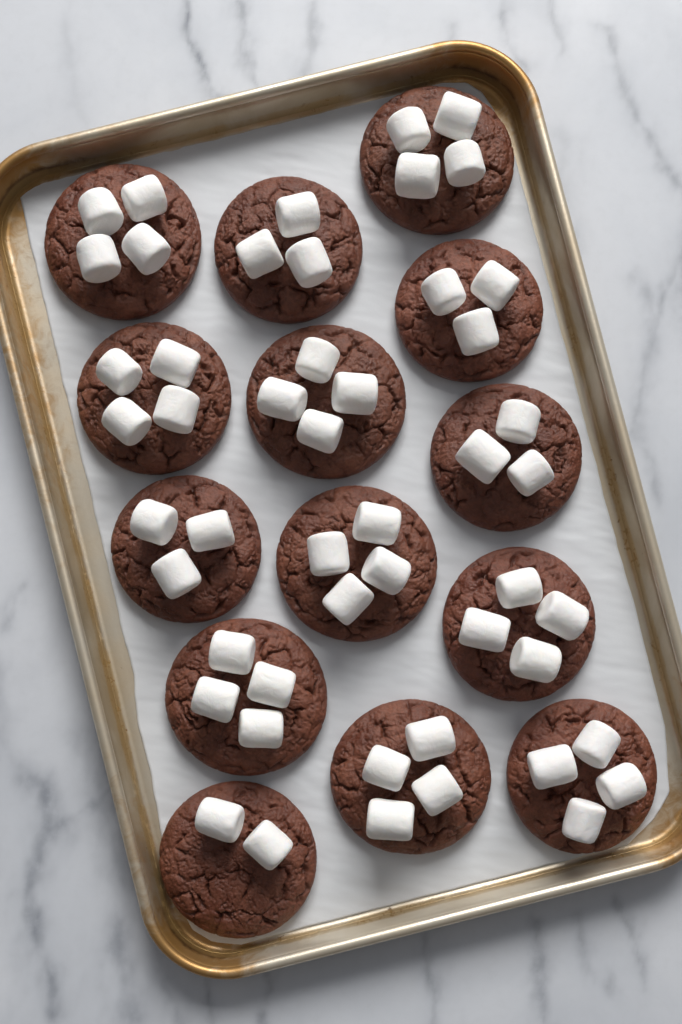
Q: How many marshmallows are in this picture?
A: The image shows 50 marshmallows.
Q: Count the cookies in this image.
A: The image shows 14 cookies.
